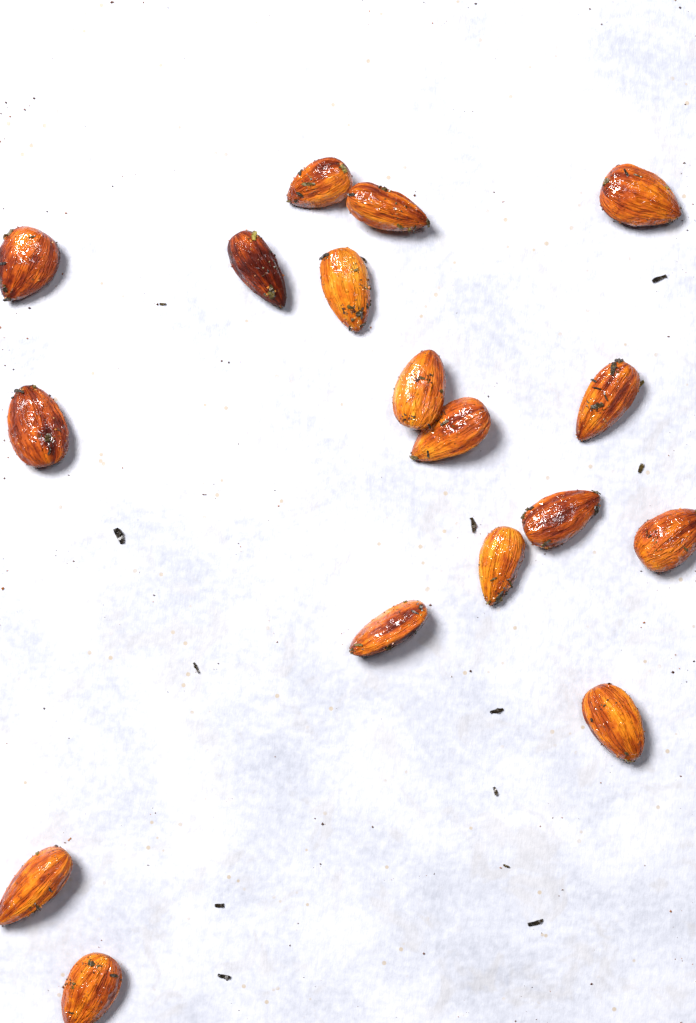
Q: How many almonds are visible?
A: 17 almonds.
